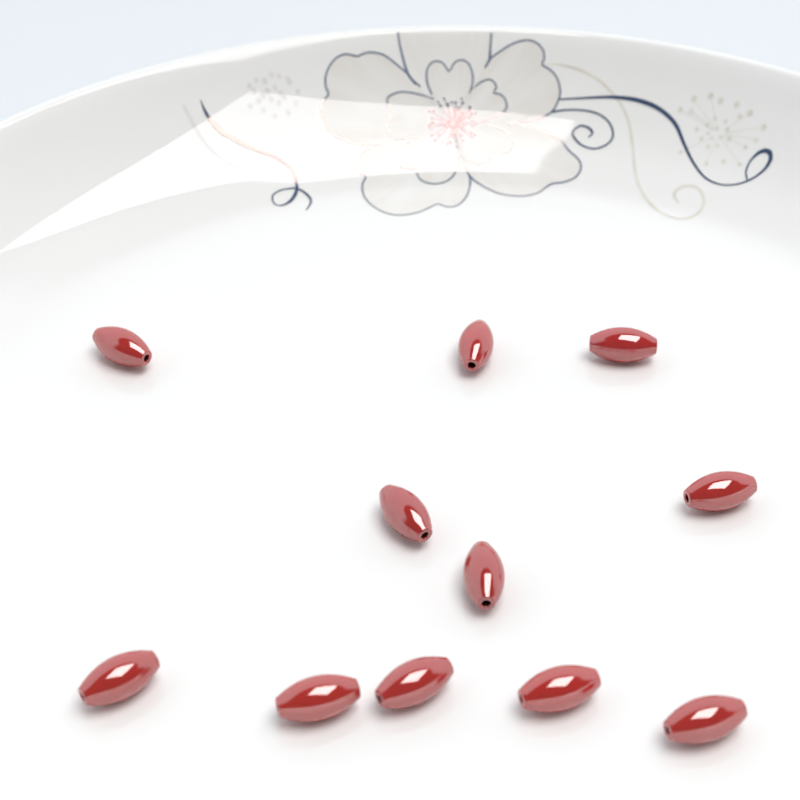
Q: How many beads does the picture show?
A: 11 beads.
